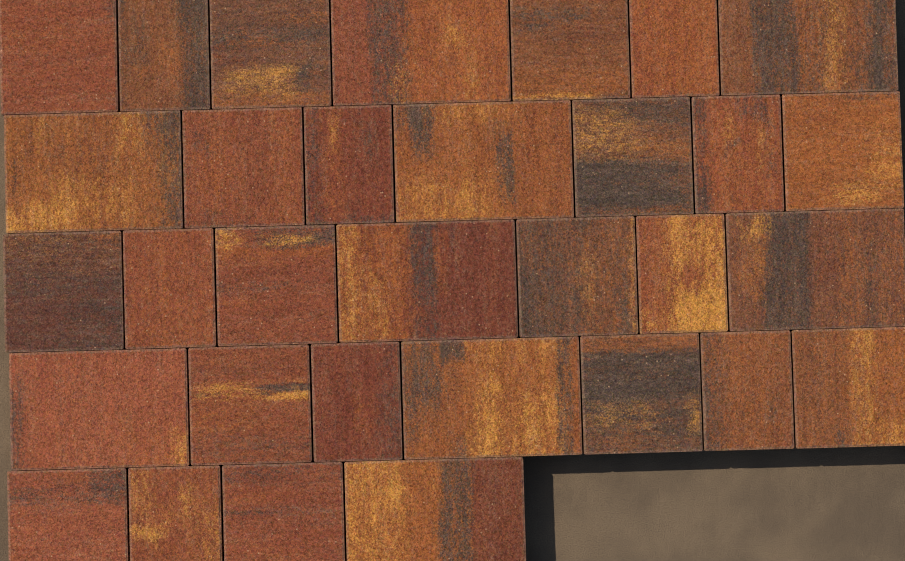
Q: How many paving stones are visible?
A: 32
